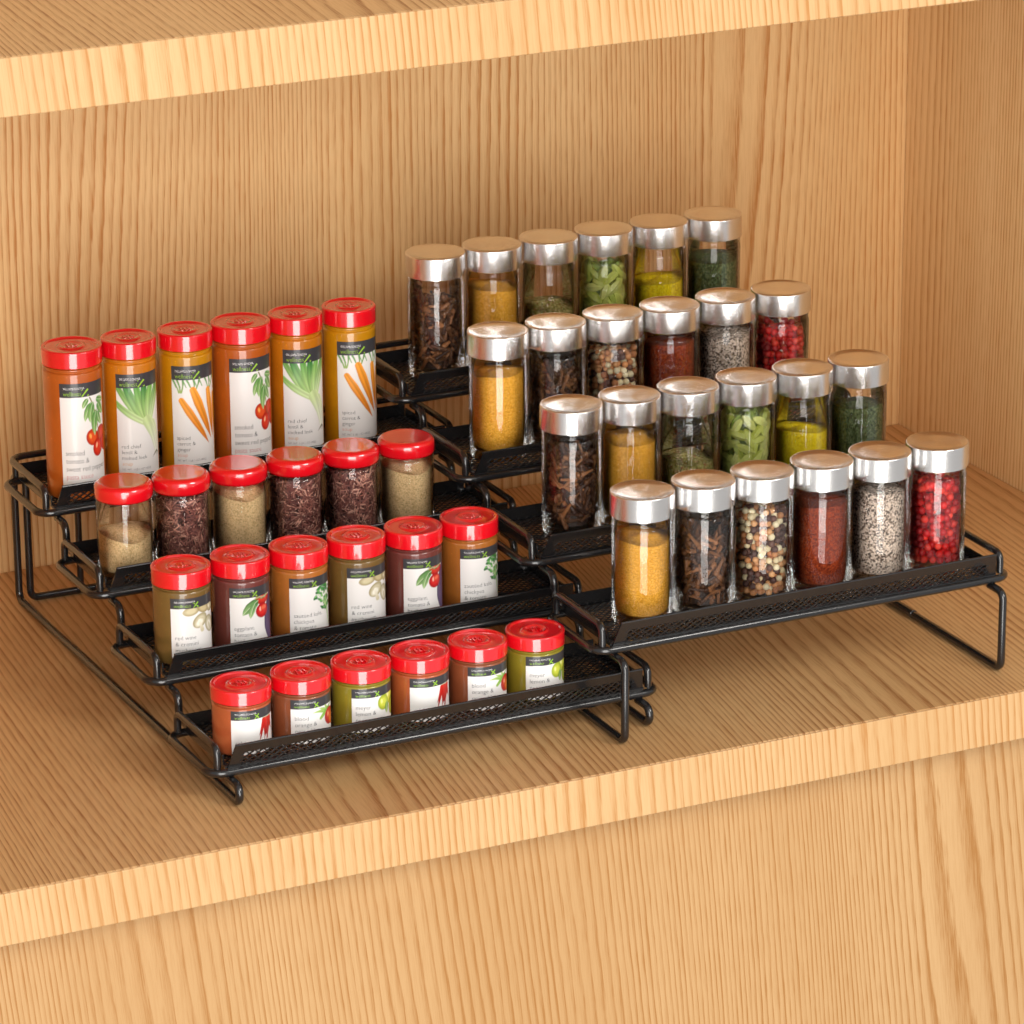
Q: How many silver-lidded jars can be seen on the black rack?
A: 24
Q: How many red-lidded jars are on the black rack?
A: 24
